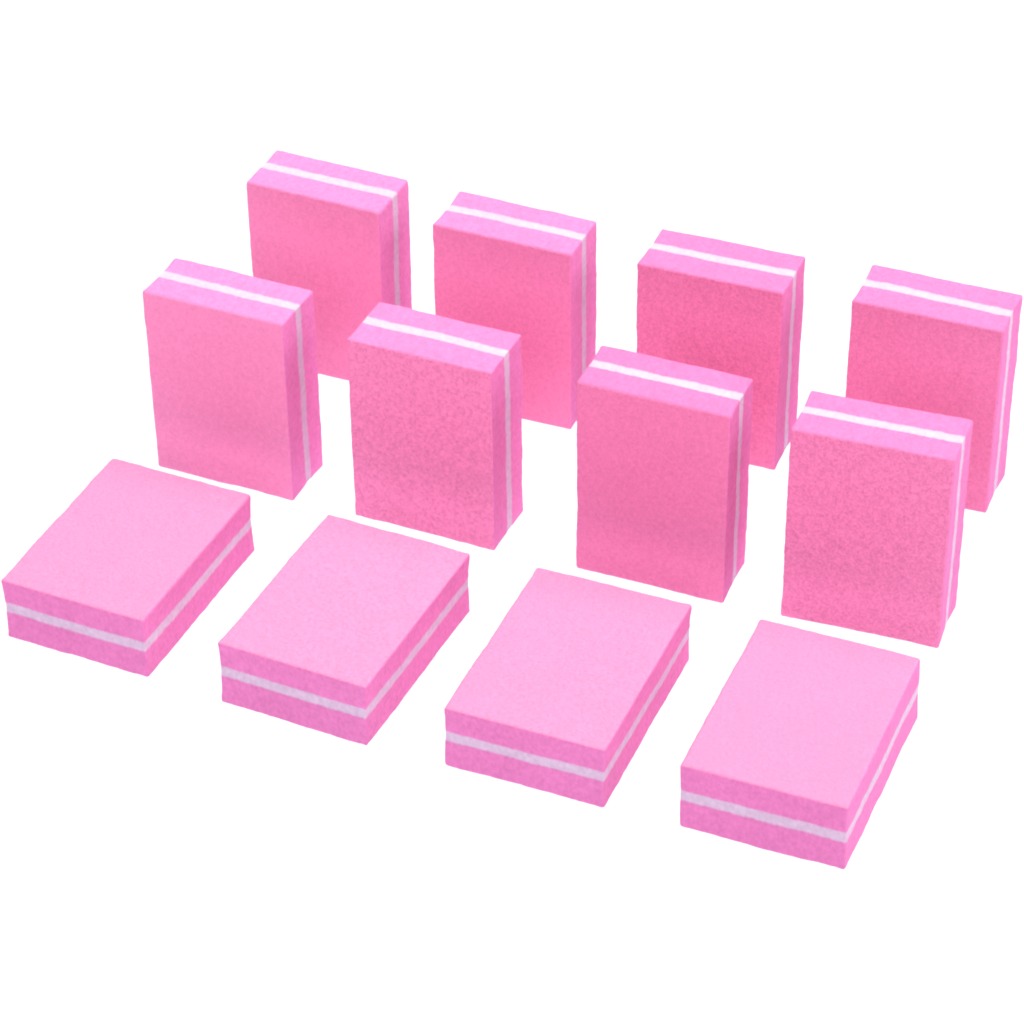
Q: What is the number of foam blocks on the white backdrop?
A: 12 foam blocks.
